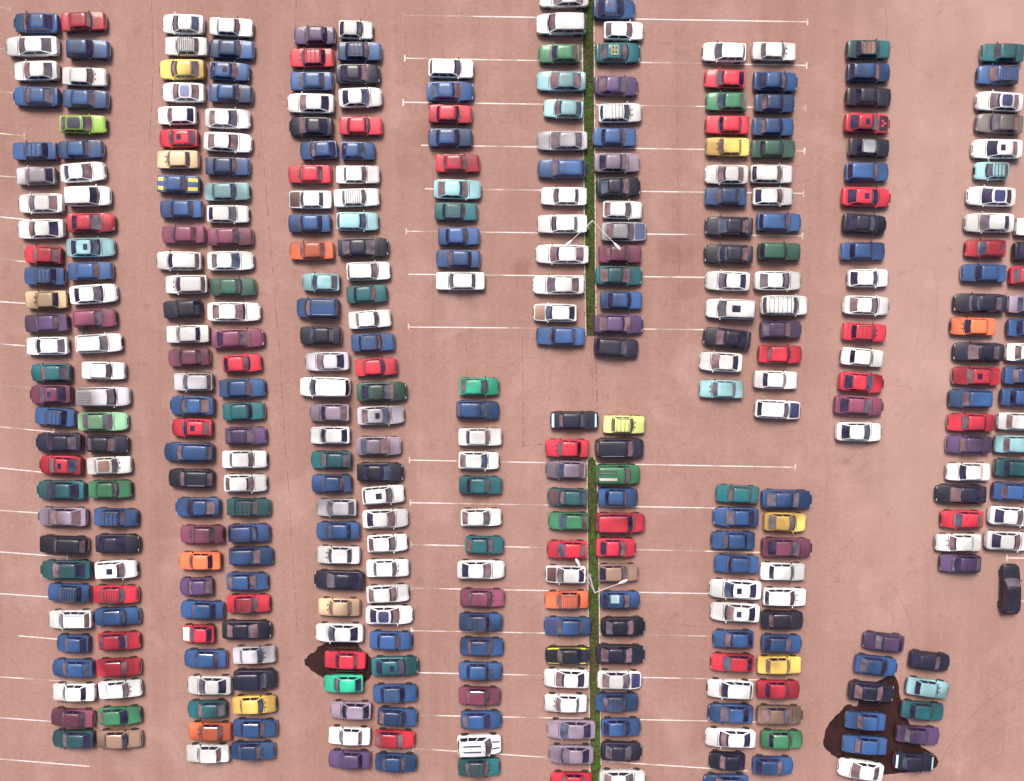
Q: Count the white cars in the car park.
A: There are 108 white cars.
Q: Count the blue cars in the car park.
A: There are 90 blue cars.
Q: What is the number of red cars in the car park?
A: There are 39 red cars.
